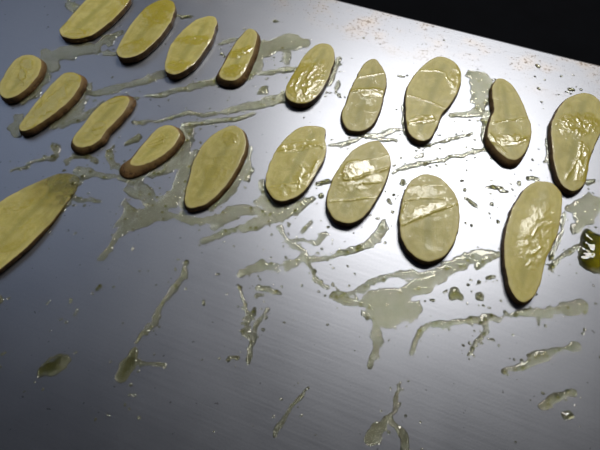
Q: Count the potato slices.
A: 19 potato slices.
